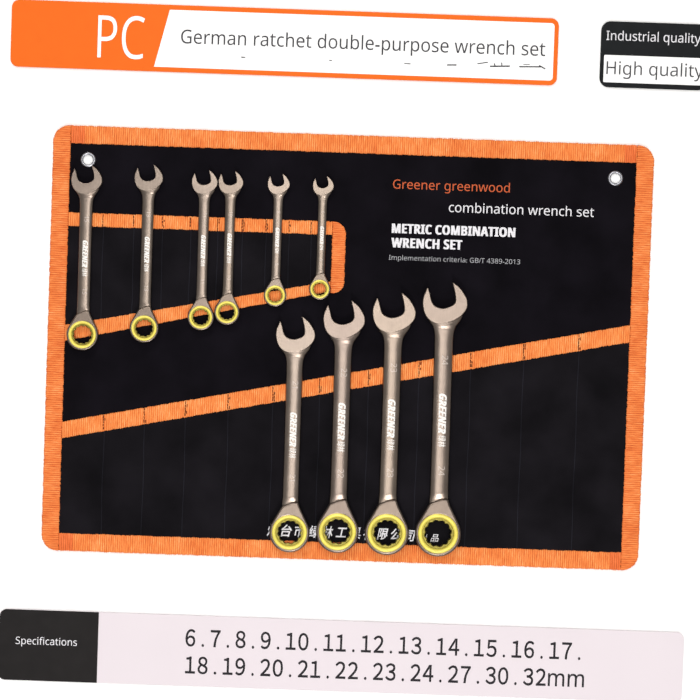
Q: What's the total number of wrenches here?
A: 10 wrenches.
